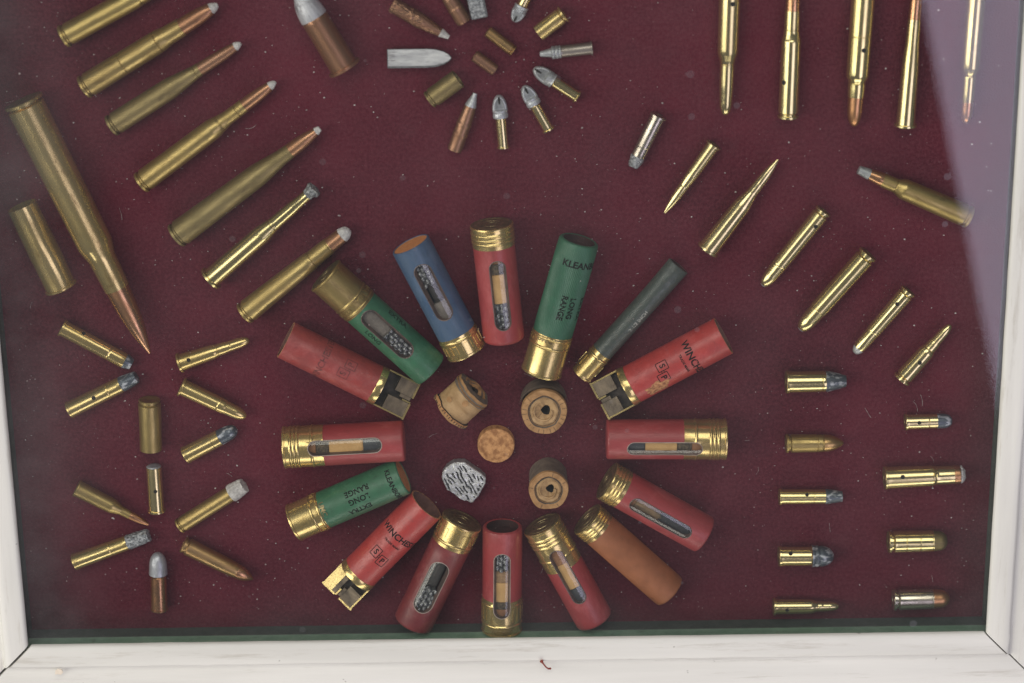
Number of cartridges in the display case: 47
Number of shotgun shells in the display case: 16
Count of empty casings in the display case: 6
